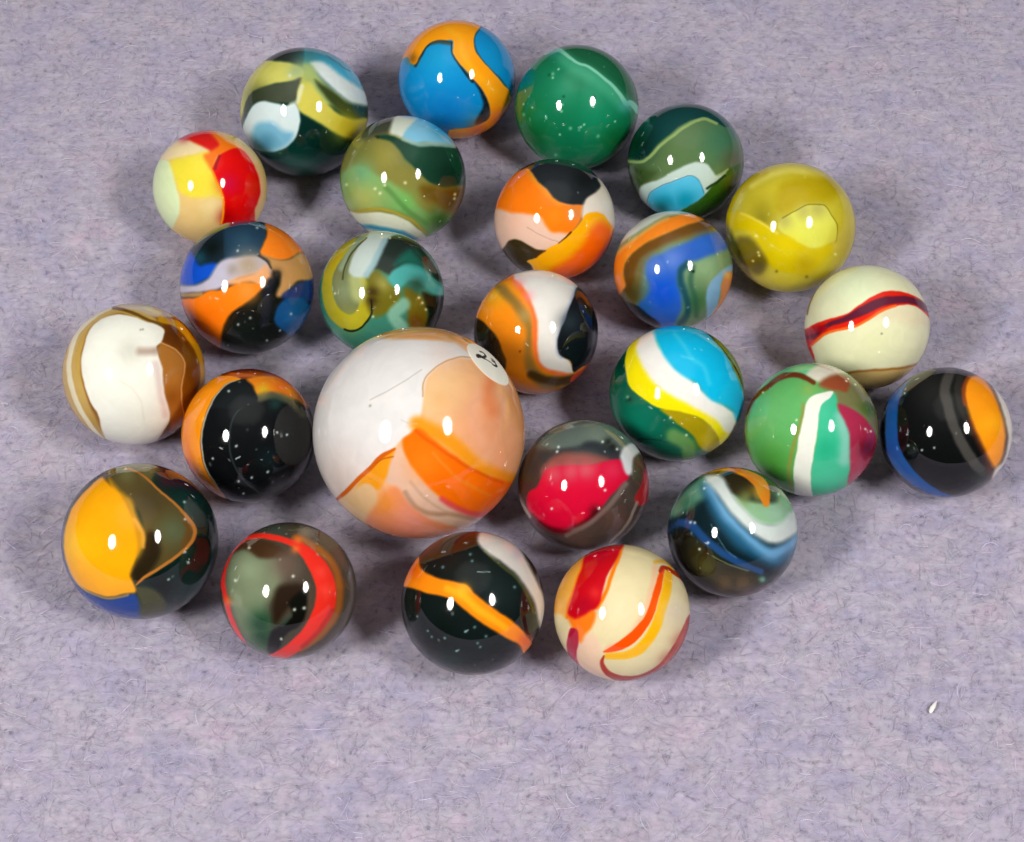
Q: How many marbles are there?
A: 25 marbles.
